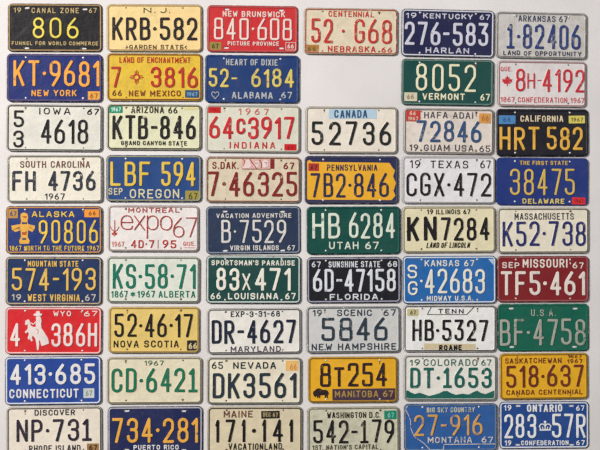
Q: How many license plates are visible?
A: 53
